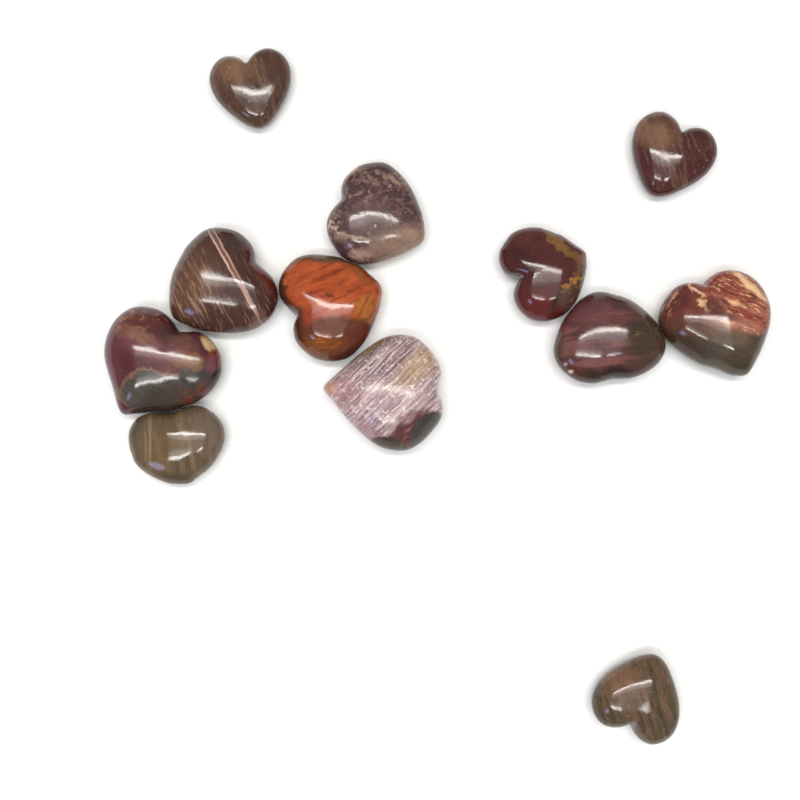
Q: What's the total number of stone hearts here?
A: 12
